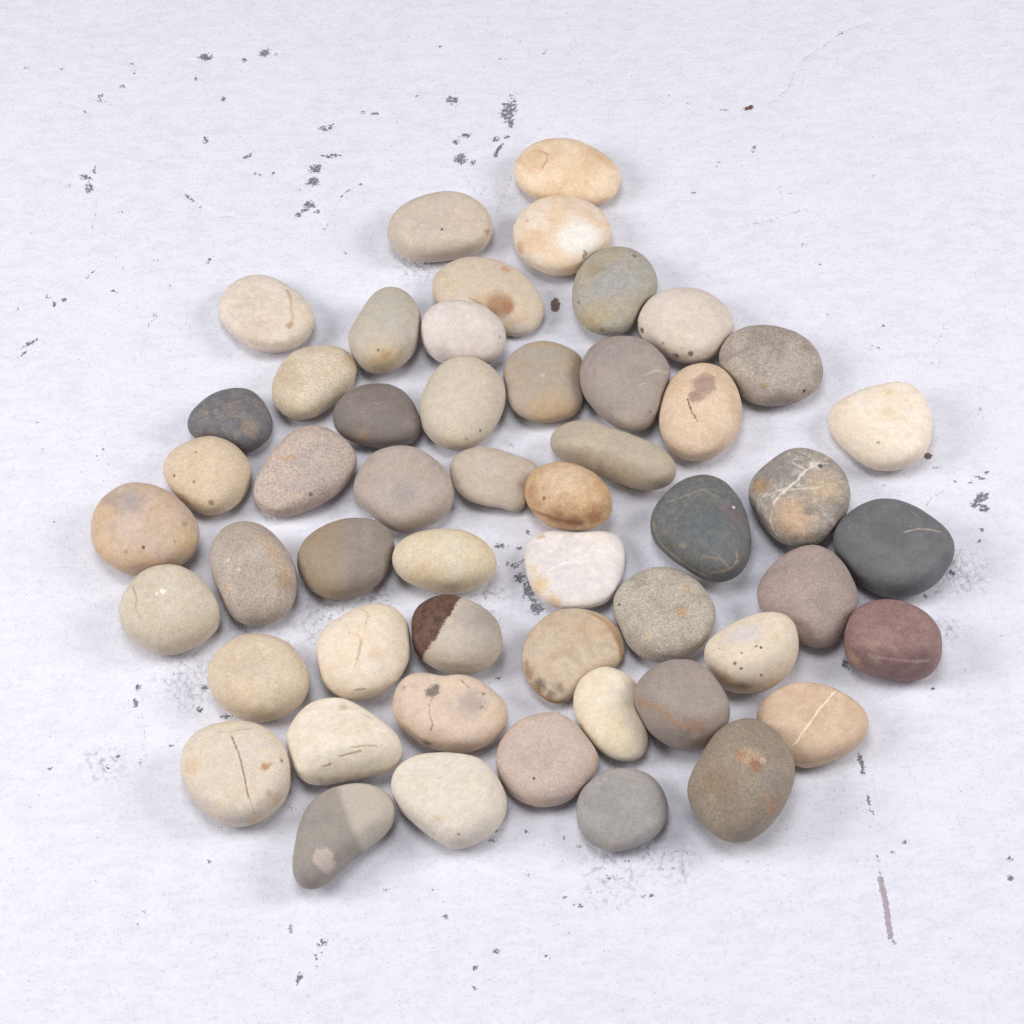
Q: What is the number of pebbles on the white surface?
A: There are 52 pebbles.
